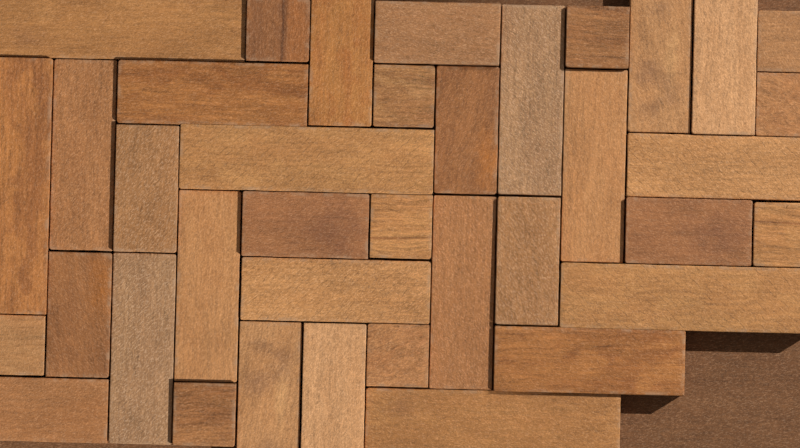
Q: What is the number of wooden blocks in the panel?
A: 38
